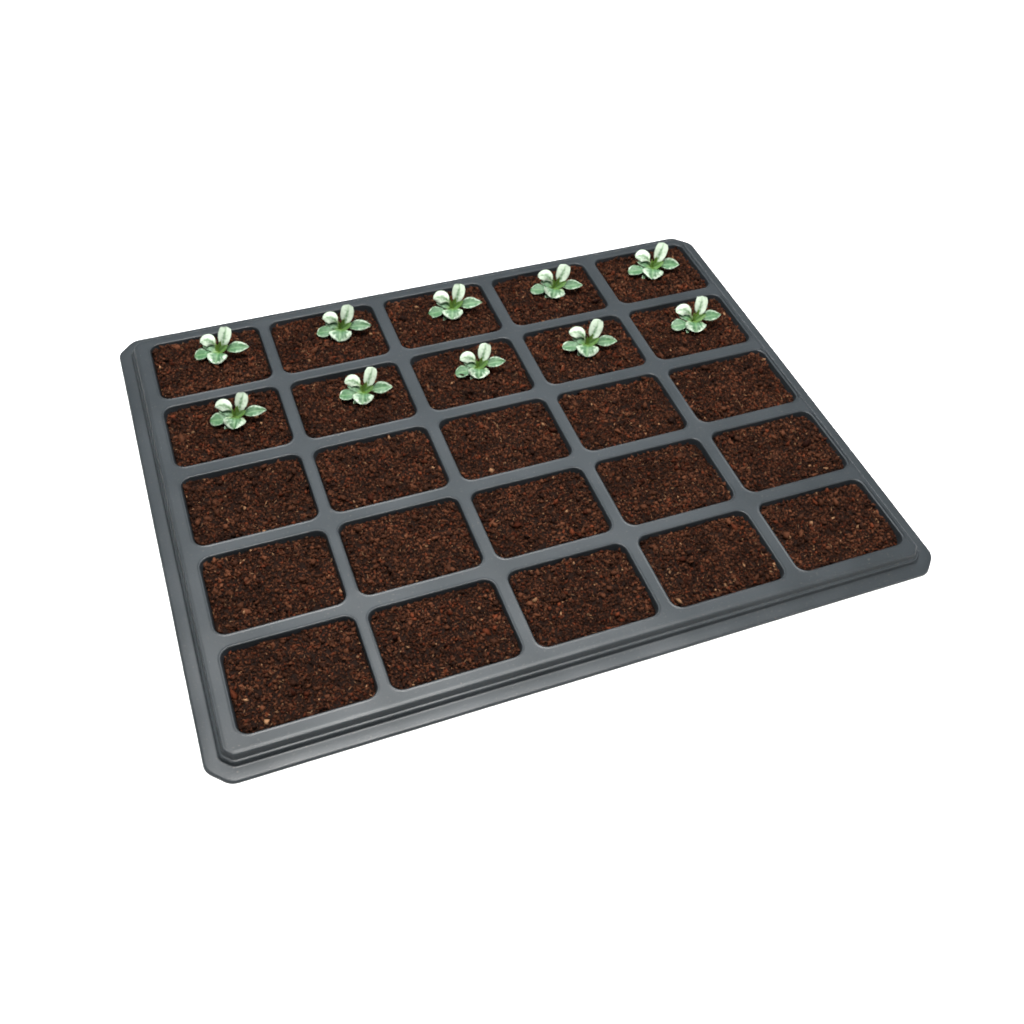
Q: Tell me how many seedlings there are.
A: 10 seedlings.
